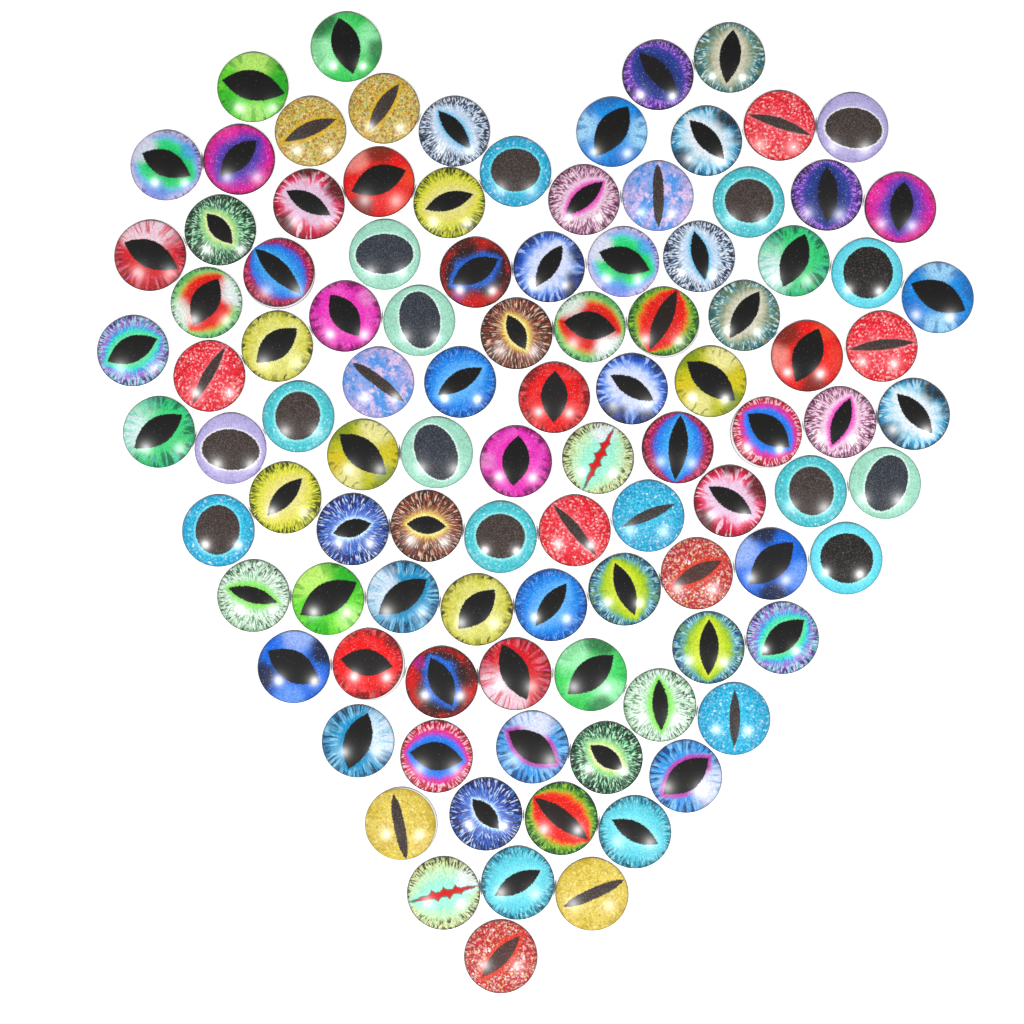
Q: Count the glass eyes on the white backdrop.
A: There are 102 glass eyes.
